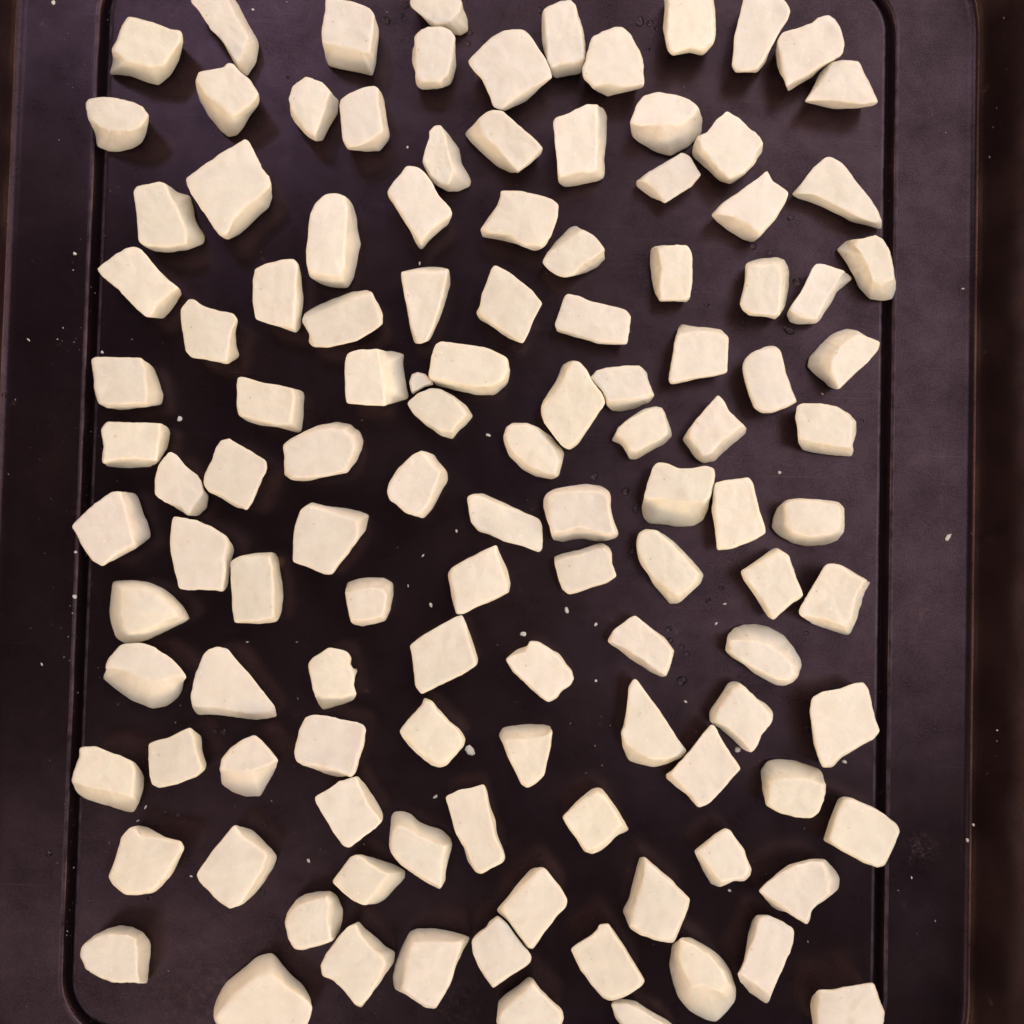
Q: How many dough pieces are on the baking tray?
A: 119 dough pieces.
